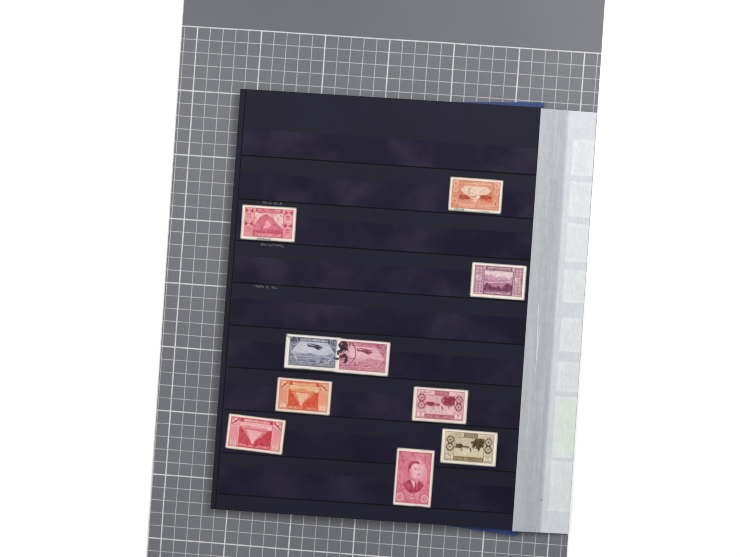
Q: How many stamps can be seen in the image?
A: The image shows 10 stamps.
